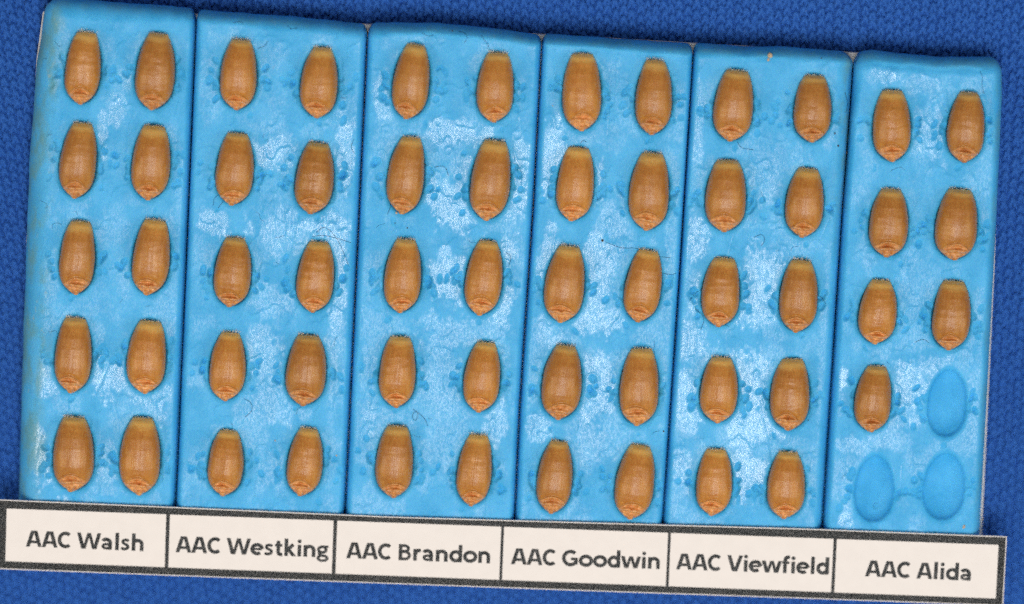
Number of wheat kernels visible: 57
